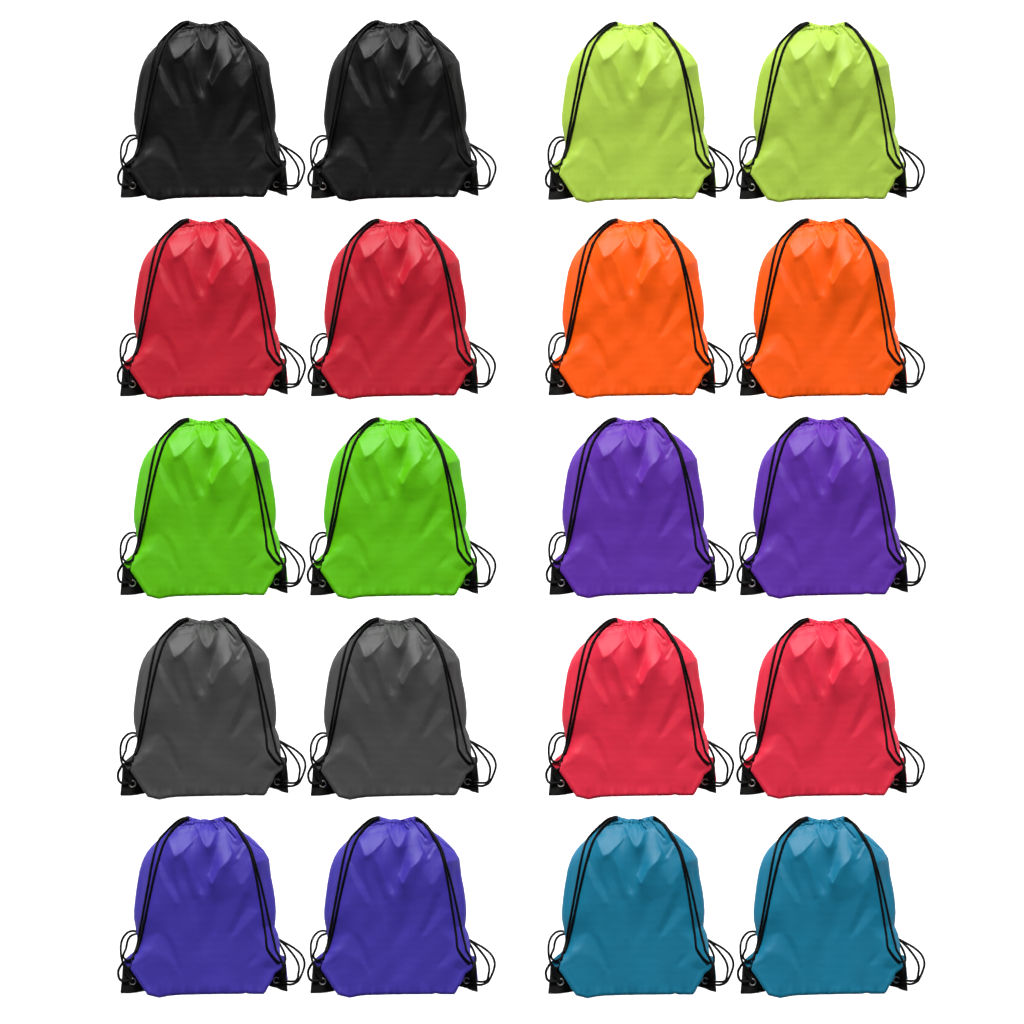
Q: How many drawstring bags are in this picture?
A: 20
